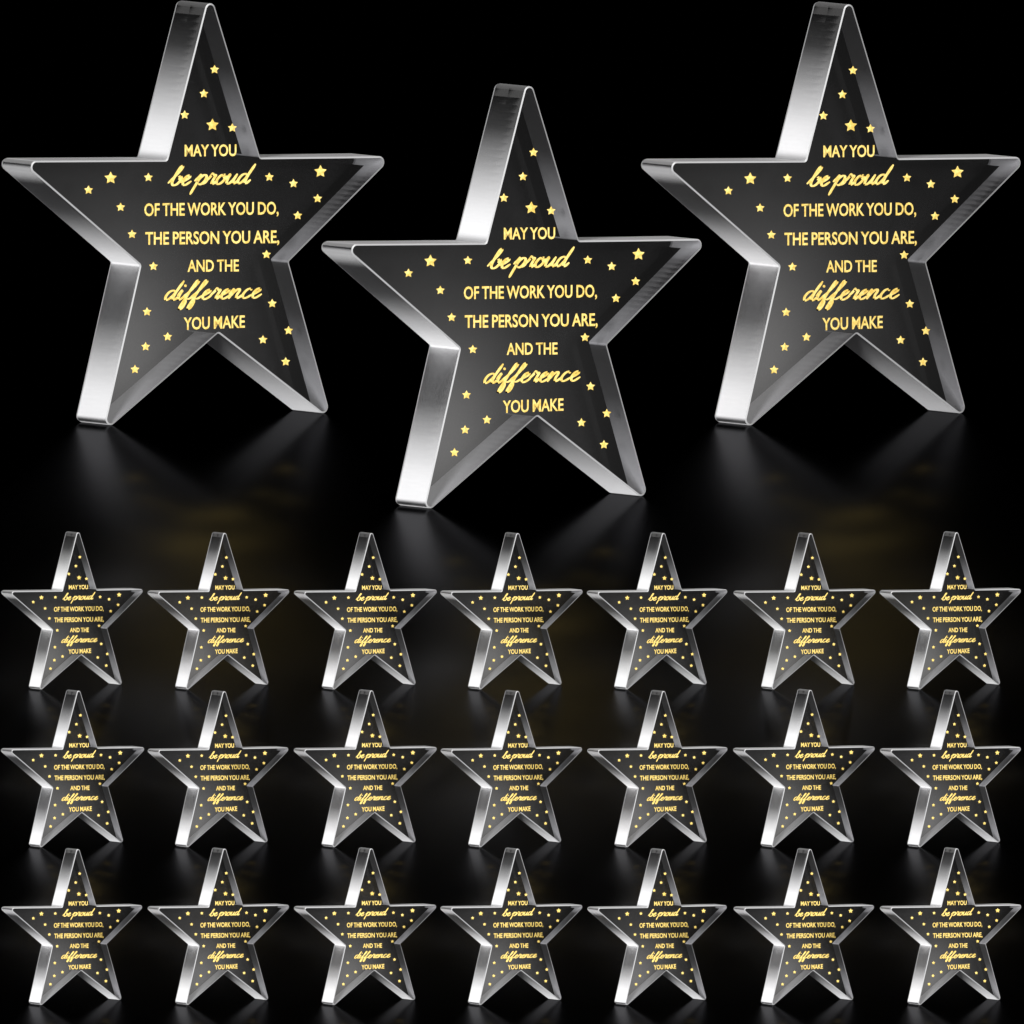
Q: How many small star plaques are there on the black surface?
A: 21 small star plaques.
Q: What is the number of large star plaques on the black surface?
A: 3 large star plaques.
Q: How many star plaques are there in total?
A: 24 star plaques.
